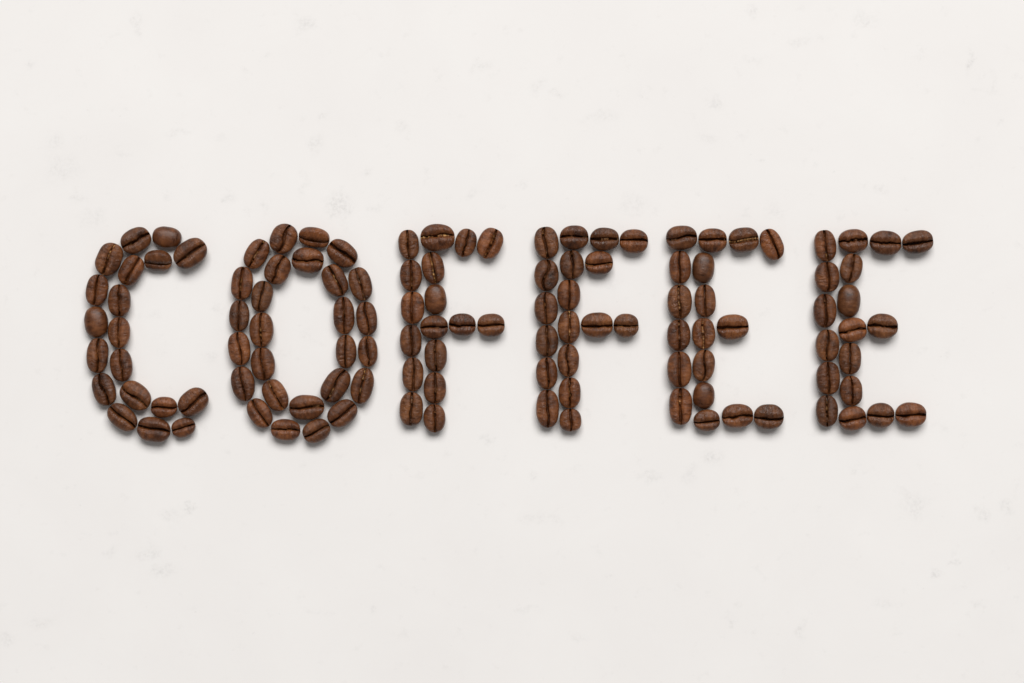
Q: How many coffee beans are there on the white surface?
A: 117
